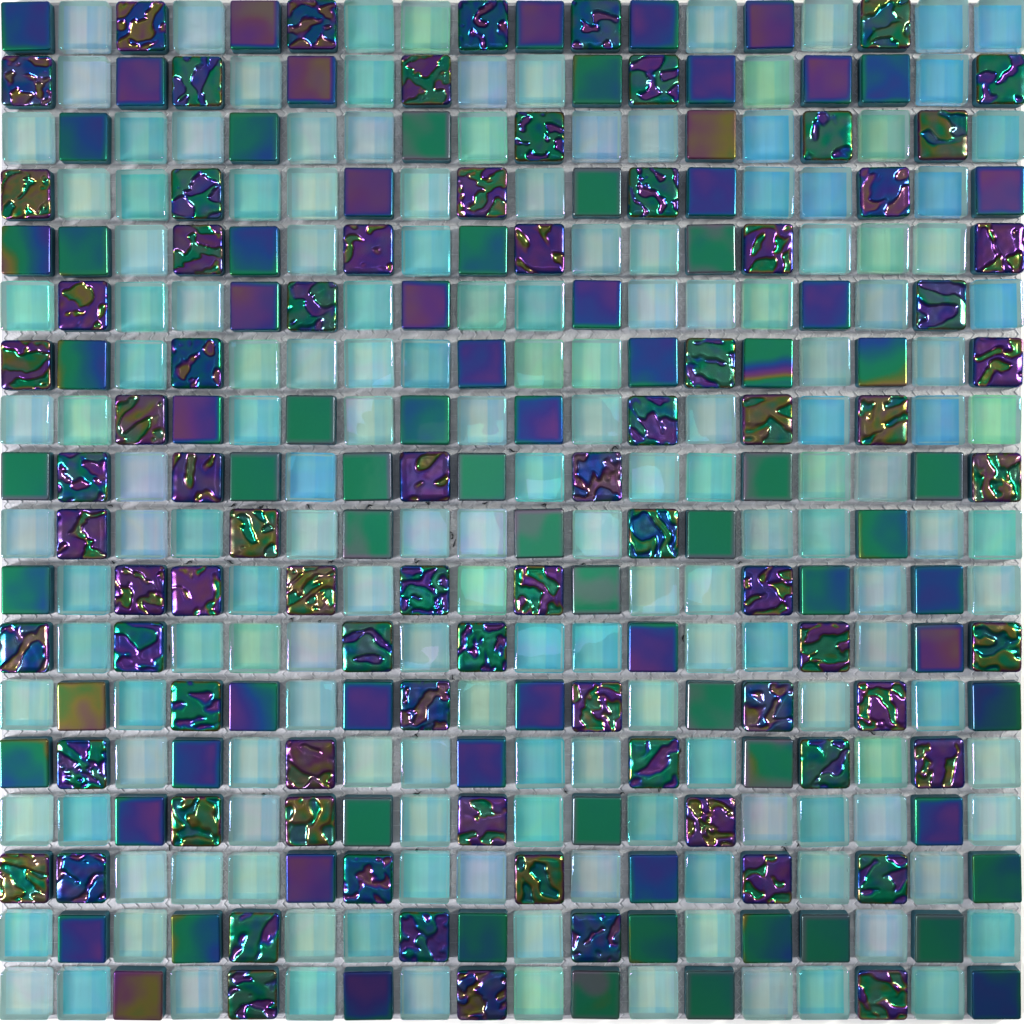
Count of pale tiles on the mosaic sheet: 162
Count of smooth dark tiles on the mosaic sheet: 82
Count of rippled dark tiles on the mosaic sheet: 80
